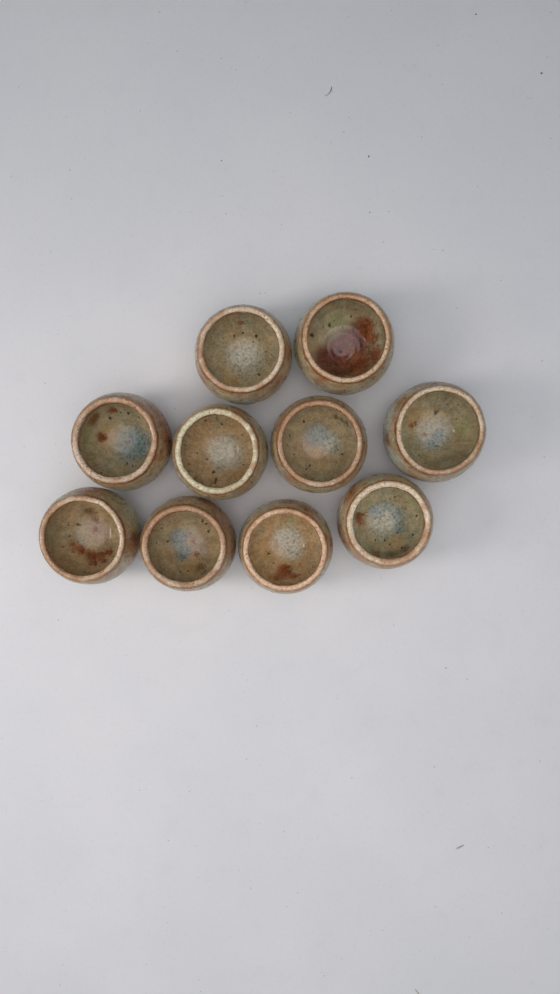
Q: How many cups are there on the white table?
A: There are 10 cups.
